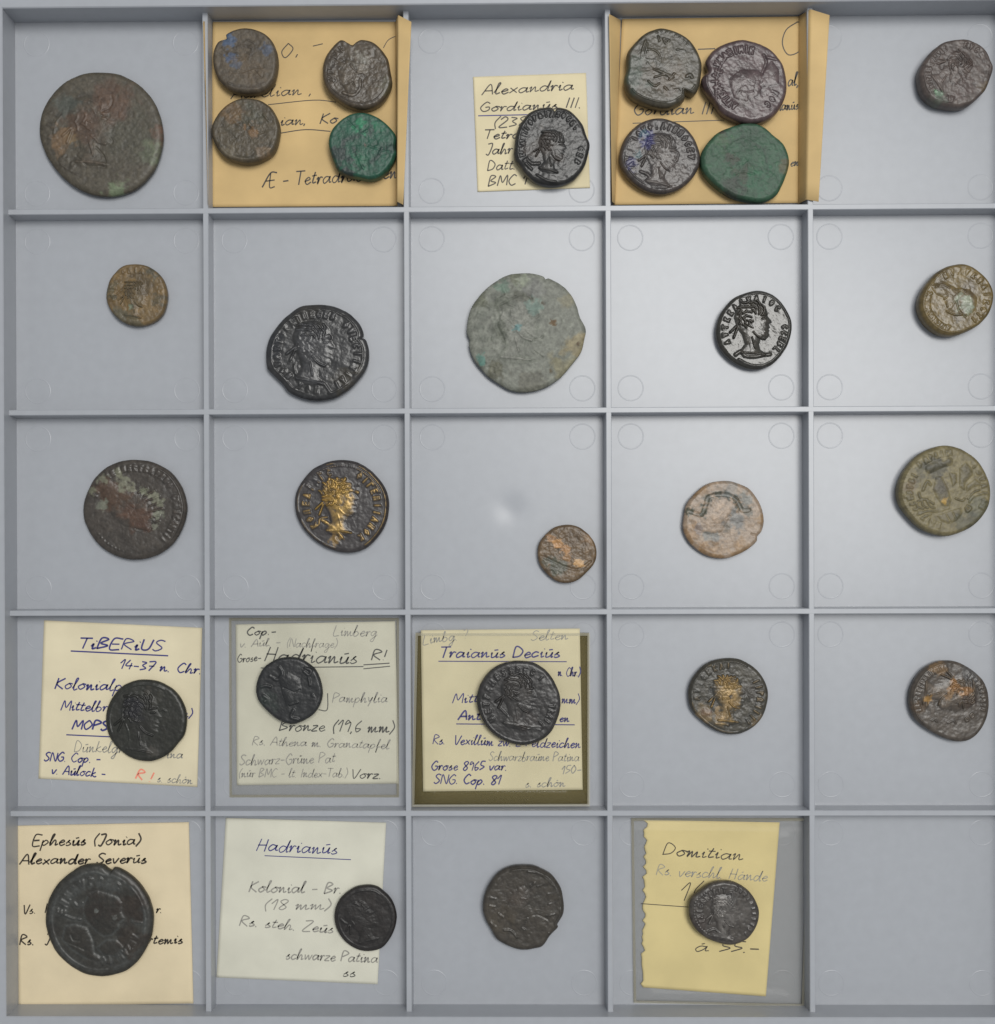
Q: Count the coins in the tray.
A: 30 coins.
